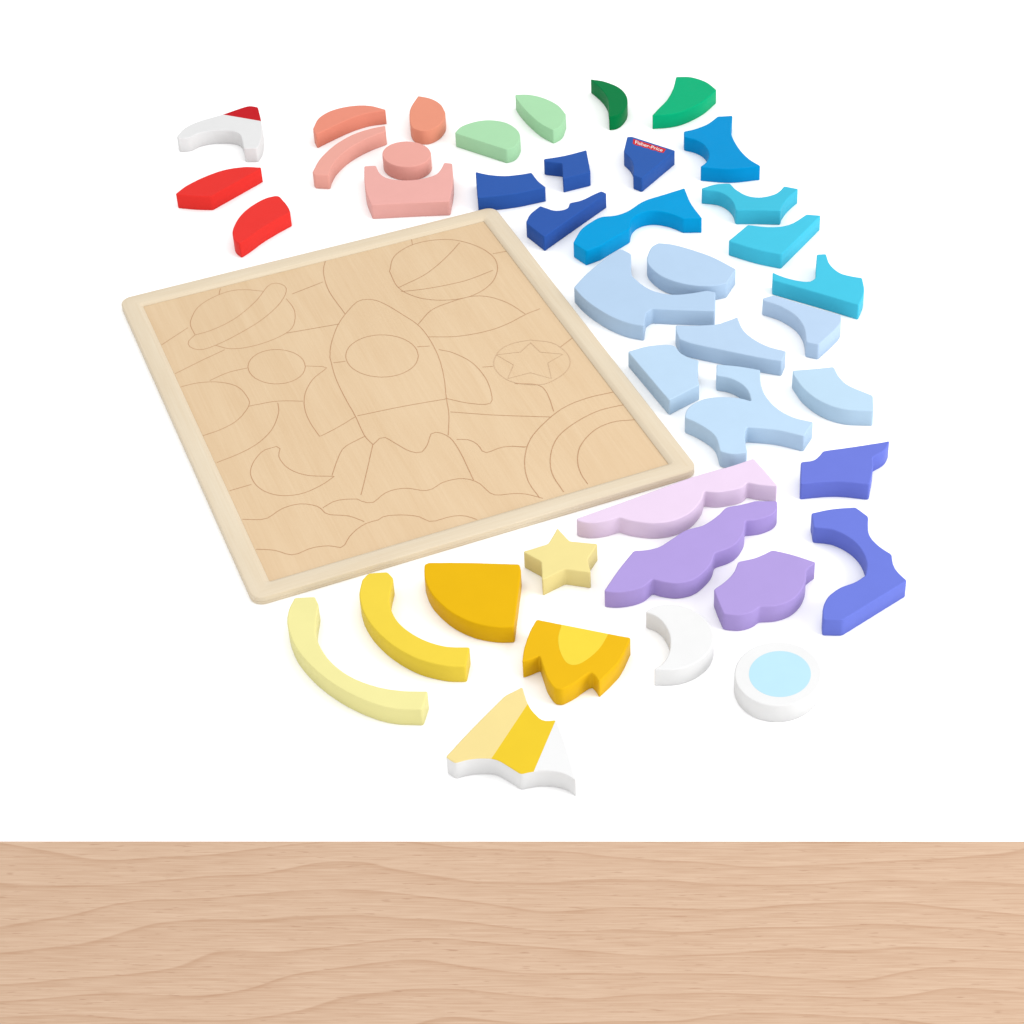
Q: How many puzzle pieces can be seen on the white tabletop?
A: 41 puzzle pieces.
